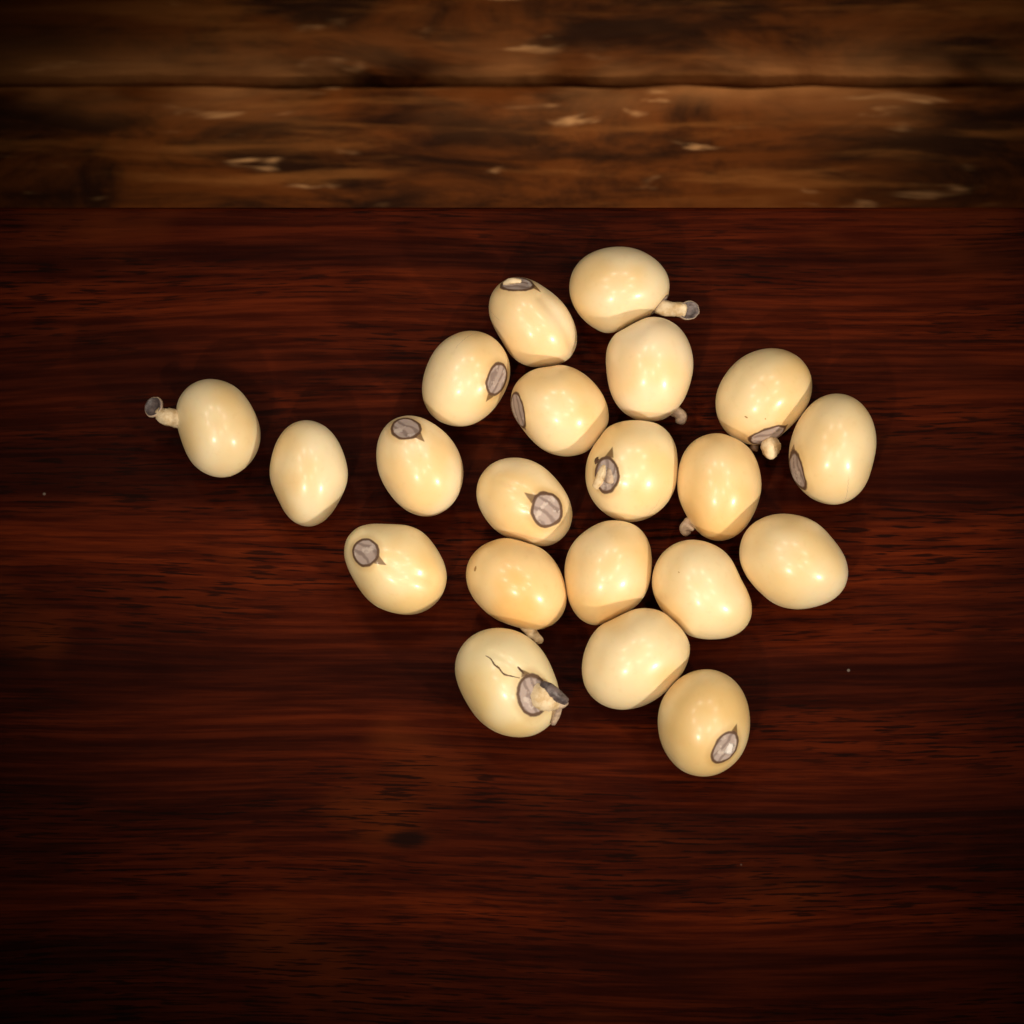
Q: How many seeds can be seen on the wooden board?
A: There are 21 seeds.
